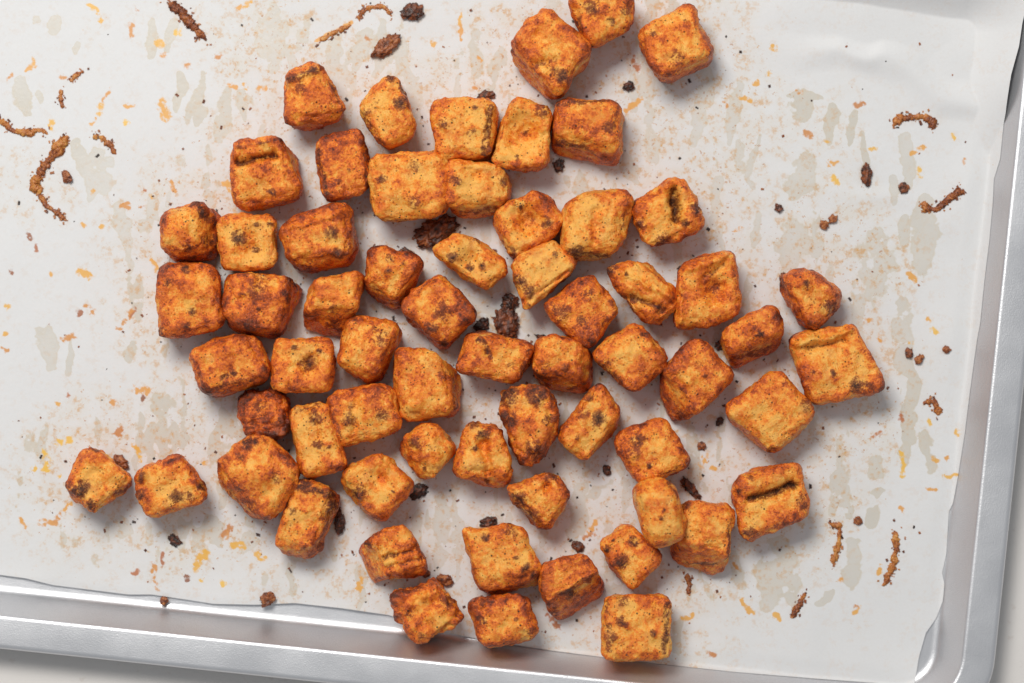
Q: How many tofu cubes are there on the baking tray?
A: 64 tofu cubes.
